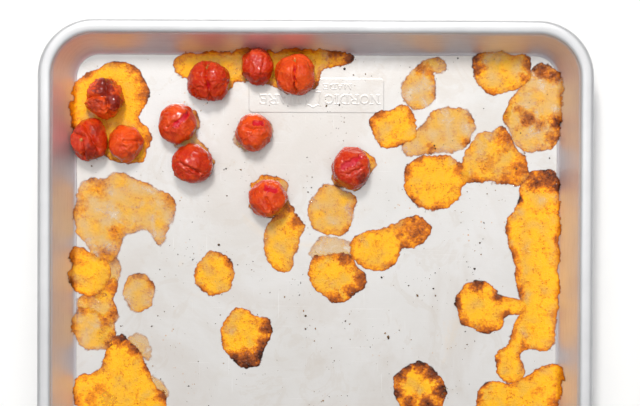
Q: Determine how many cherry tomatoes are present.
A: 11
